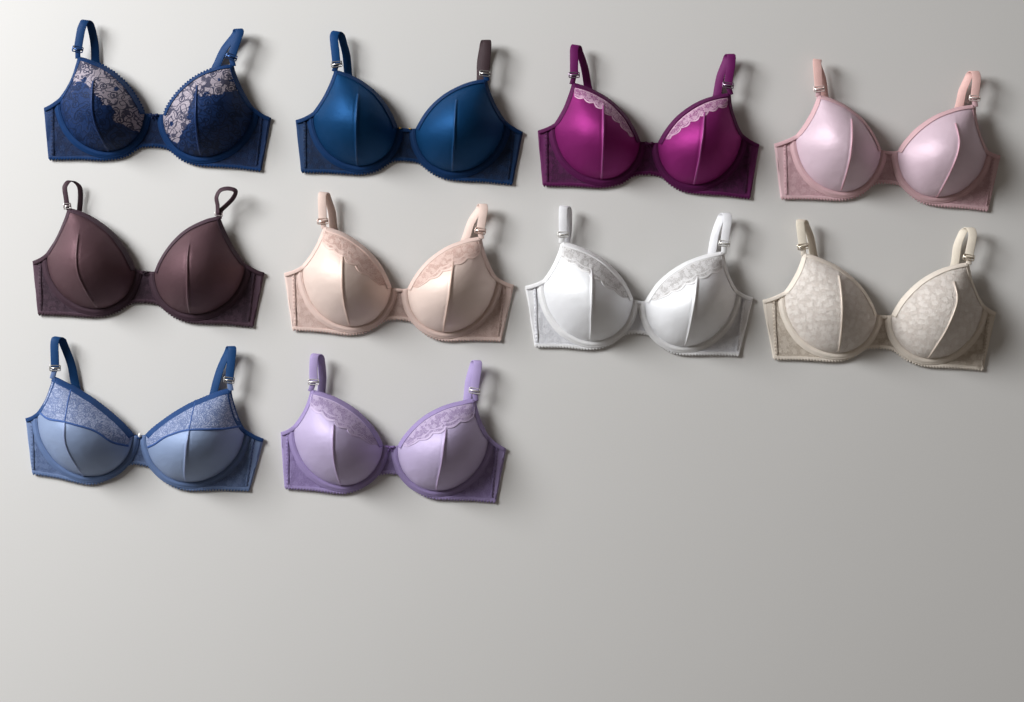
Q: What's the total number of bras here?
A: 10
